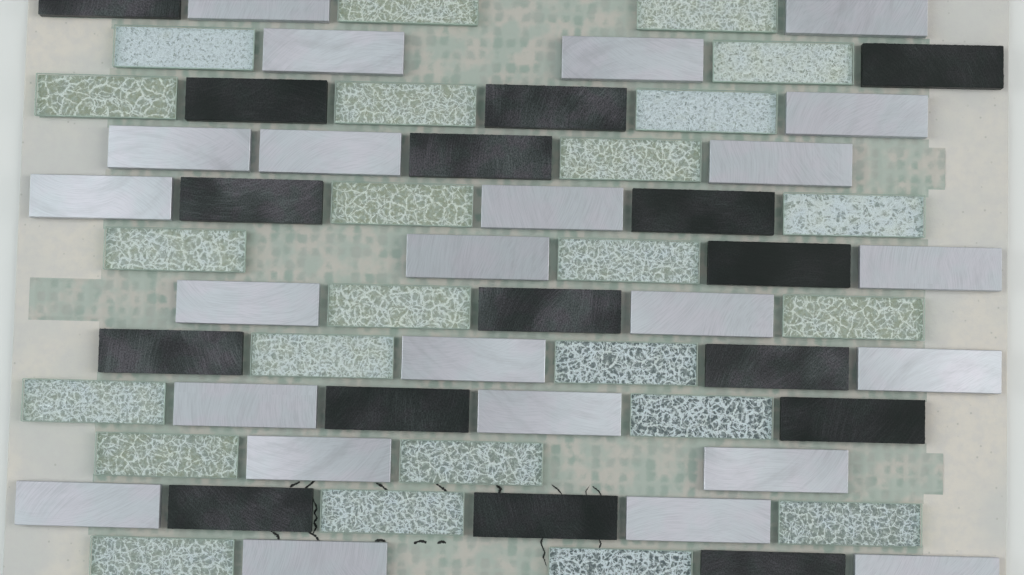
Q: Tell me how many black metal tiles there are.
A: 16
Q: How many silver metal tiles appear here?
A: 24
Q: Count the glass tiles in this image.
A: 24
